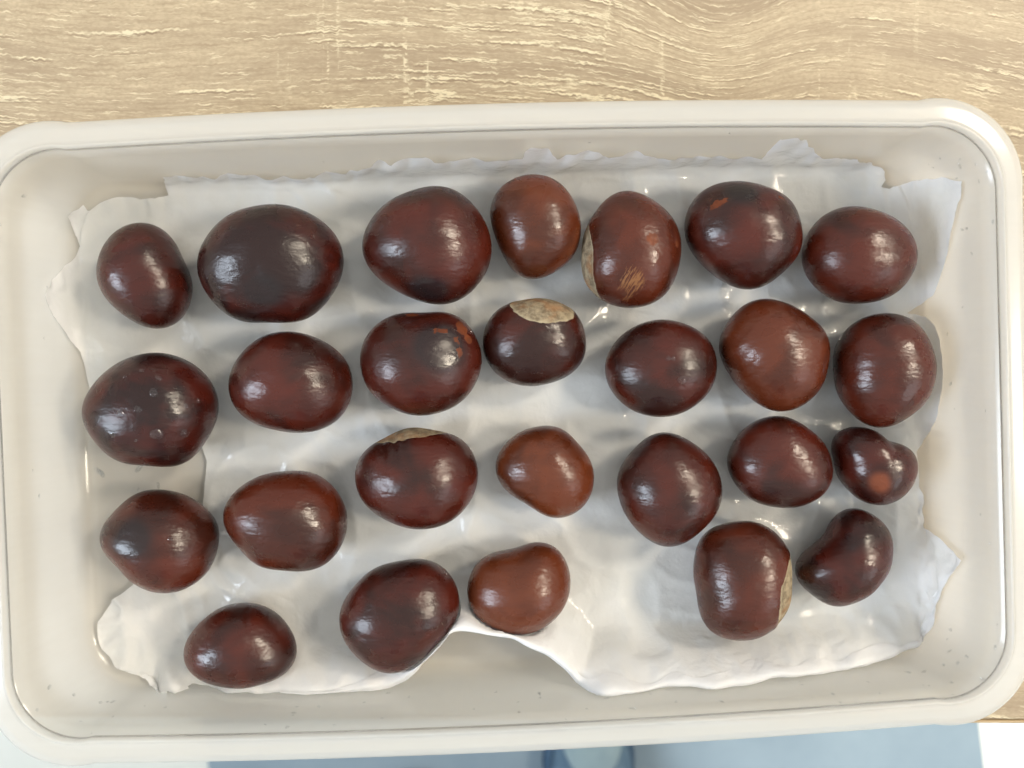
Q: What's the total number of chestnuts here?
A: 26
